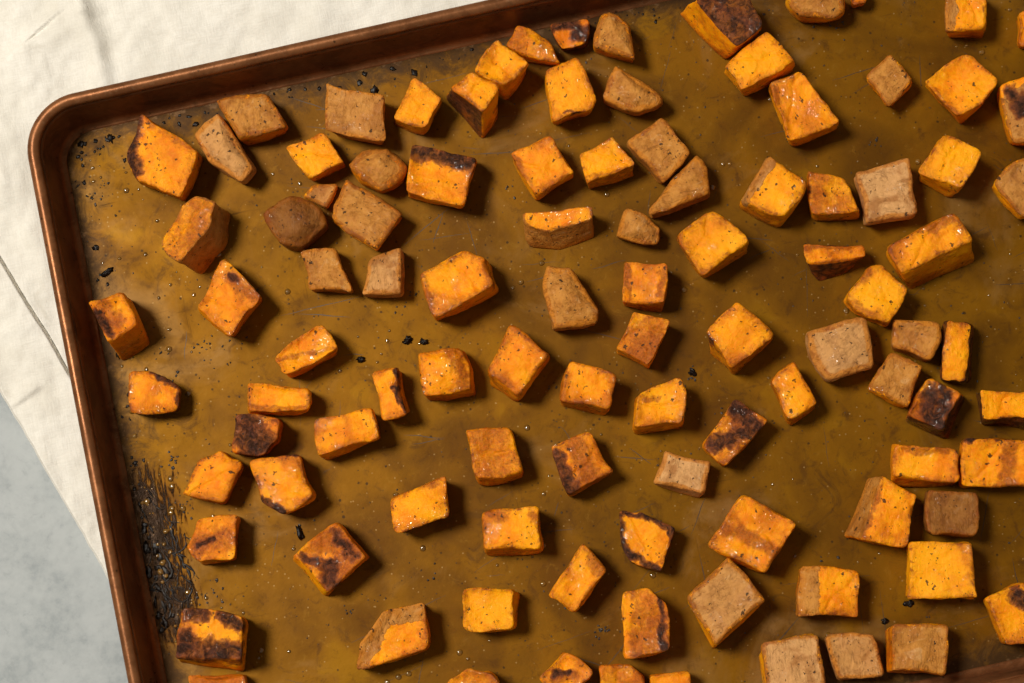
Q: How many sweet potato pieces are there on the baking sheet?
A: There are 103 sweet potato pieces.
